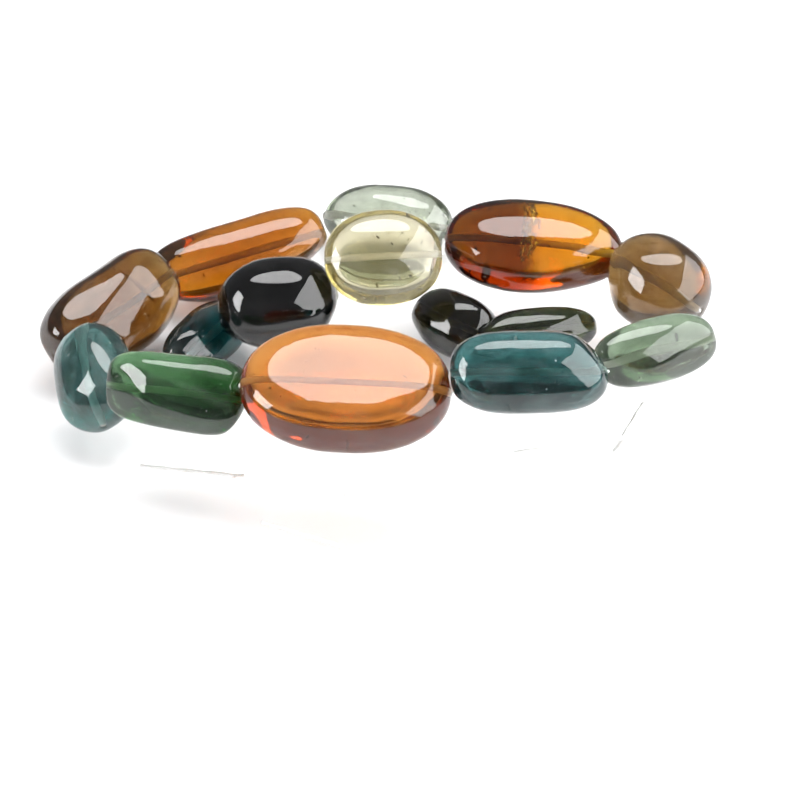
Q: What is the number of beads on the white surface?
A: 15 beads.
